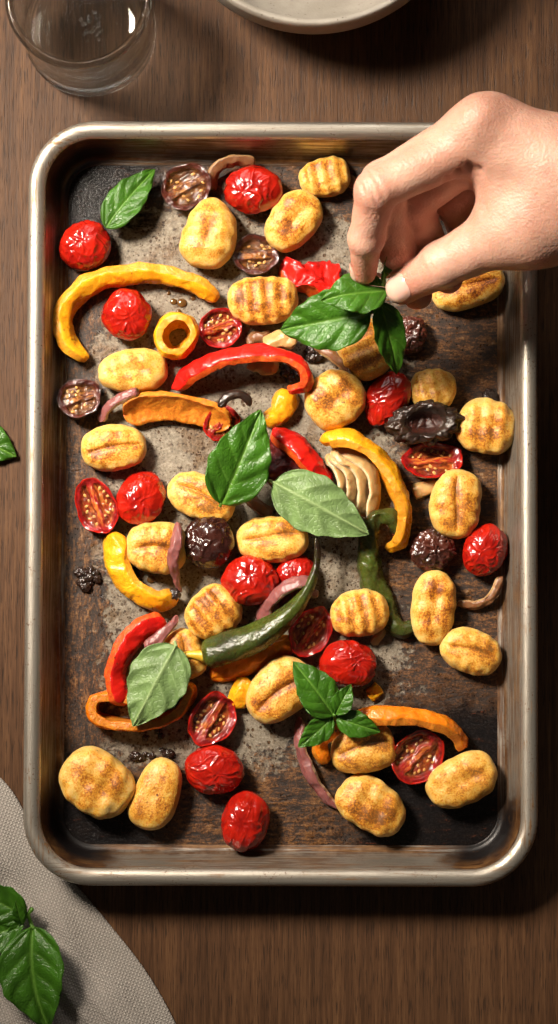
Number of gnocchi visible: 26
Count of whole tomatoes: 14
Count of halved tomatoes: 10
